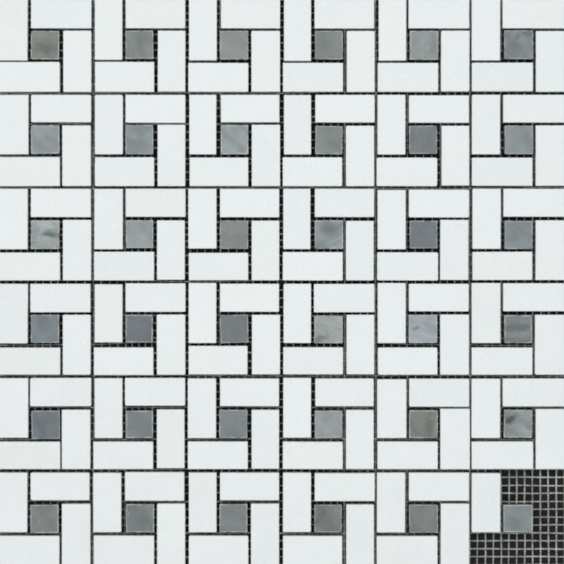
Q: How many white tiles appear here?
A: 141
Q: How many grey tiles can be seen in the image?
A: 36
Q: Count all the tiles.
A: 177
